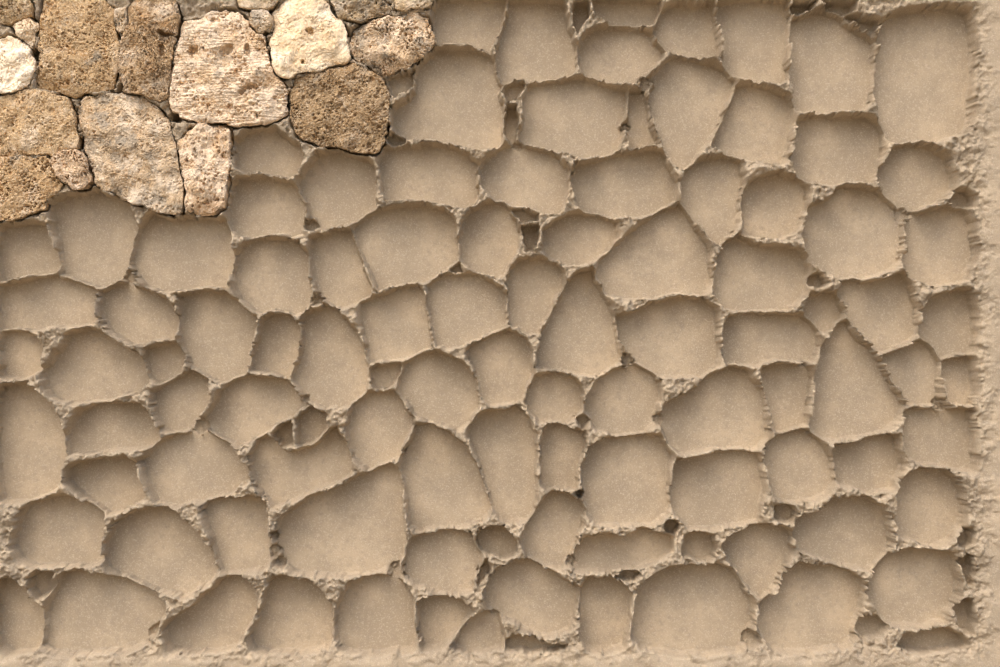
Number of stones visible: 19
